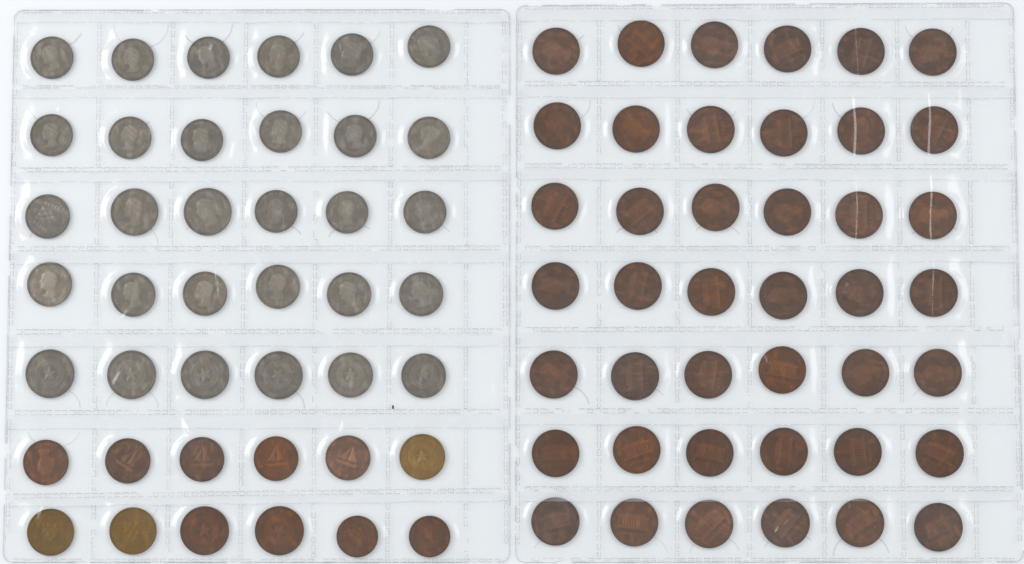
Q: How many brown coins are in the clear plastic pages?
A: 51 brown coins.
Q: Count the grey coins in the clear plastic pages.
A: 30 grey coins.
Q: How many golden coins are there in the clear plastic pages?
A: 3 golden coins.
